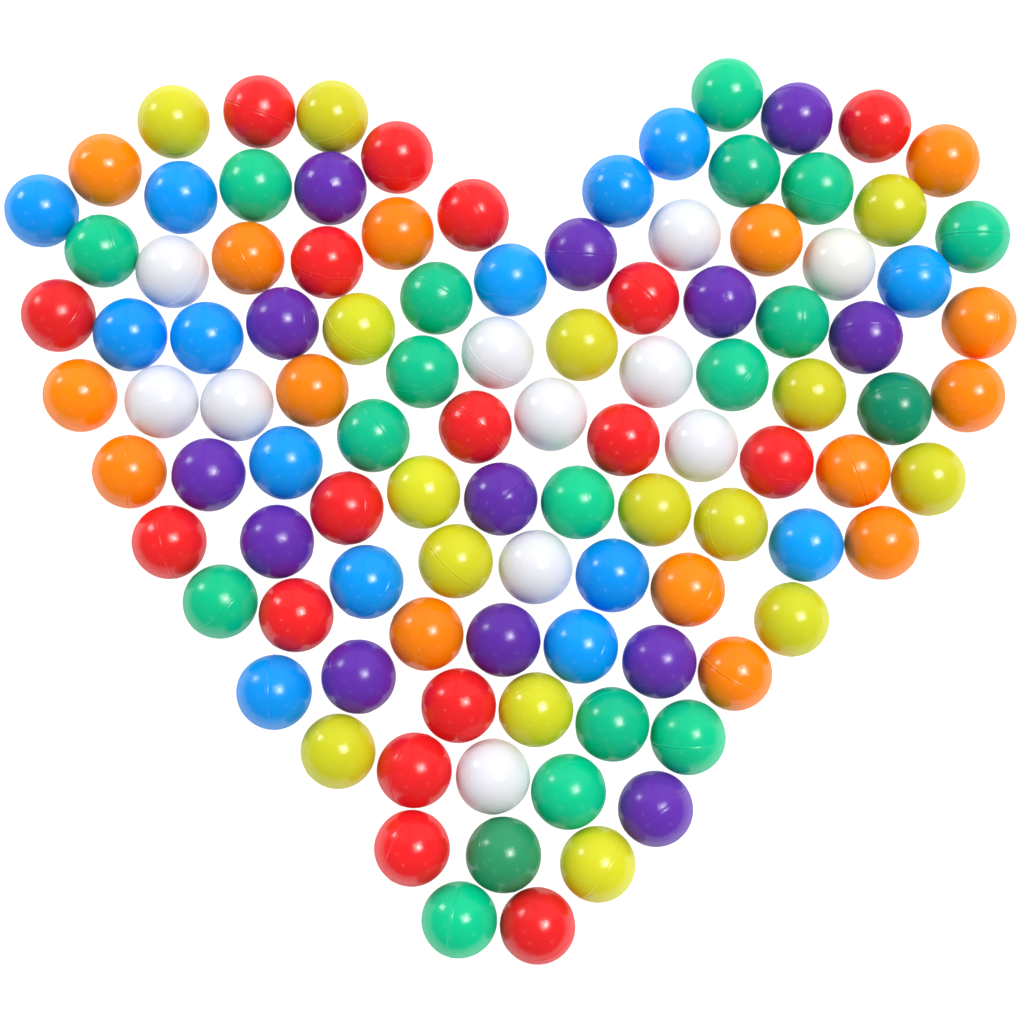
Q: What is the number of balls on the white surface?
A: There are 104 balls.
